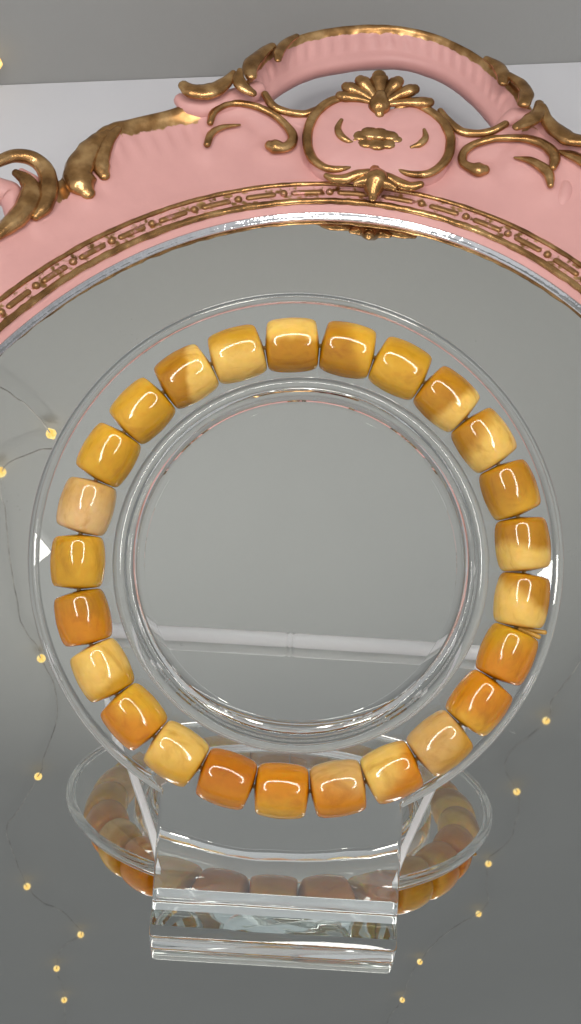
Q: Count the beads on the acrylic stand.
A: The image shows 25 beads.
